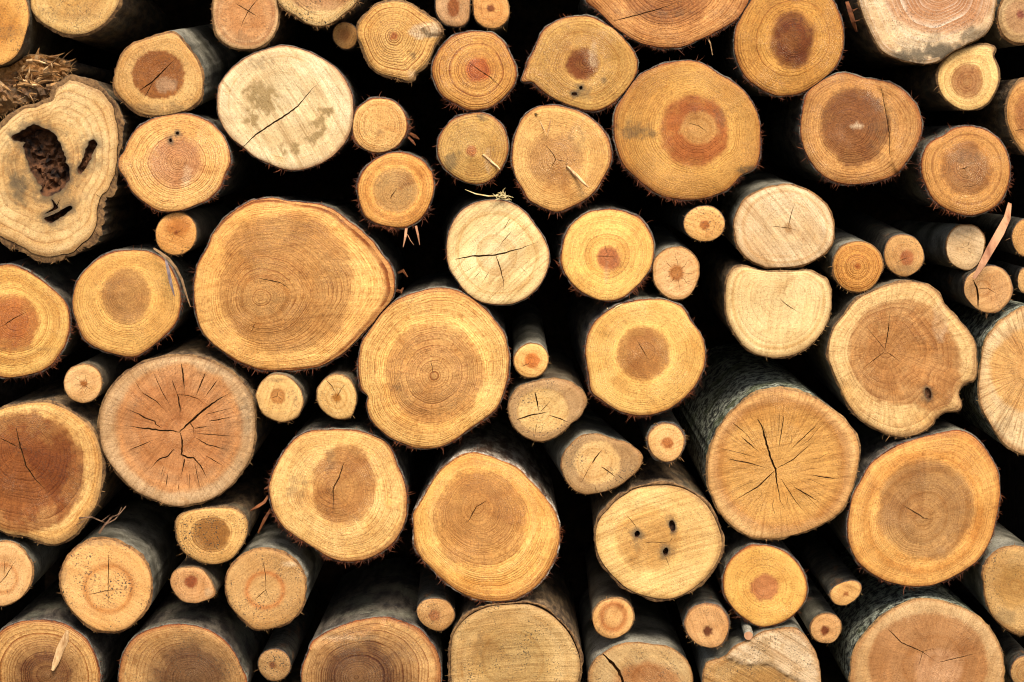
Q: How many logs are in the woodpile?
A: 83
